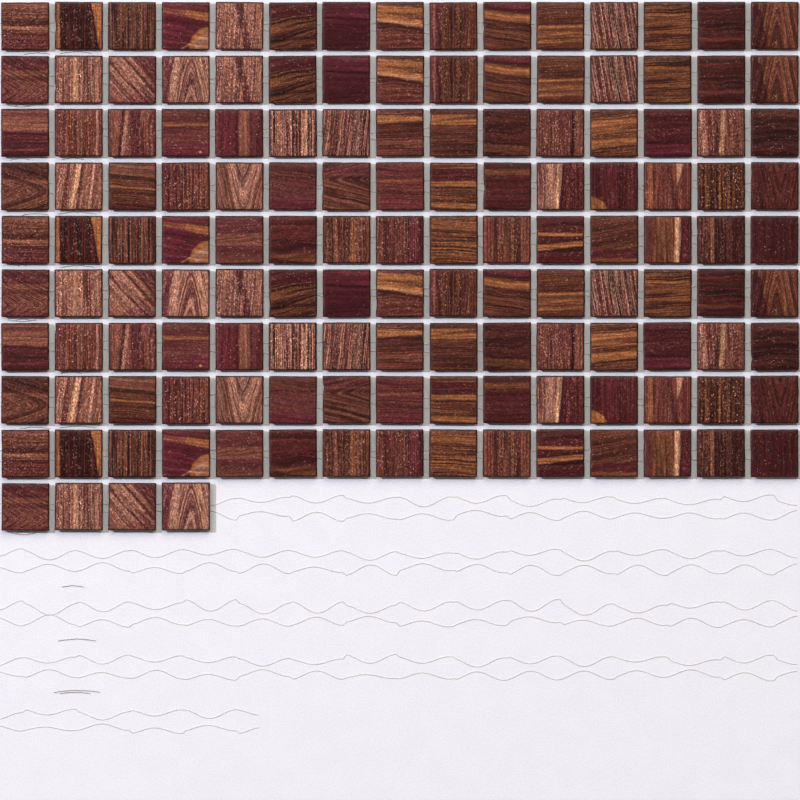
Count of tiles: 139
